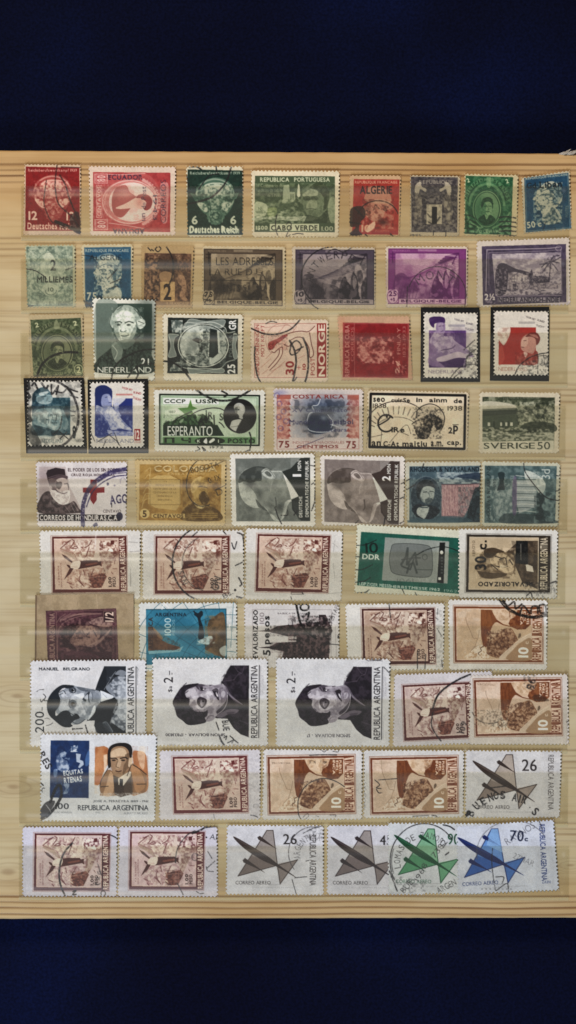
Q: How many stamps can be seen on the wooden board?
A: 60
